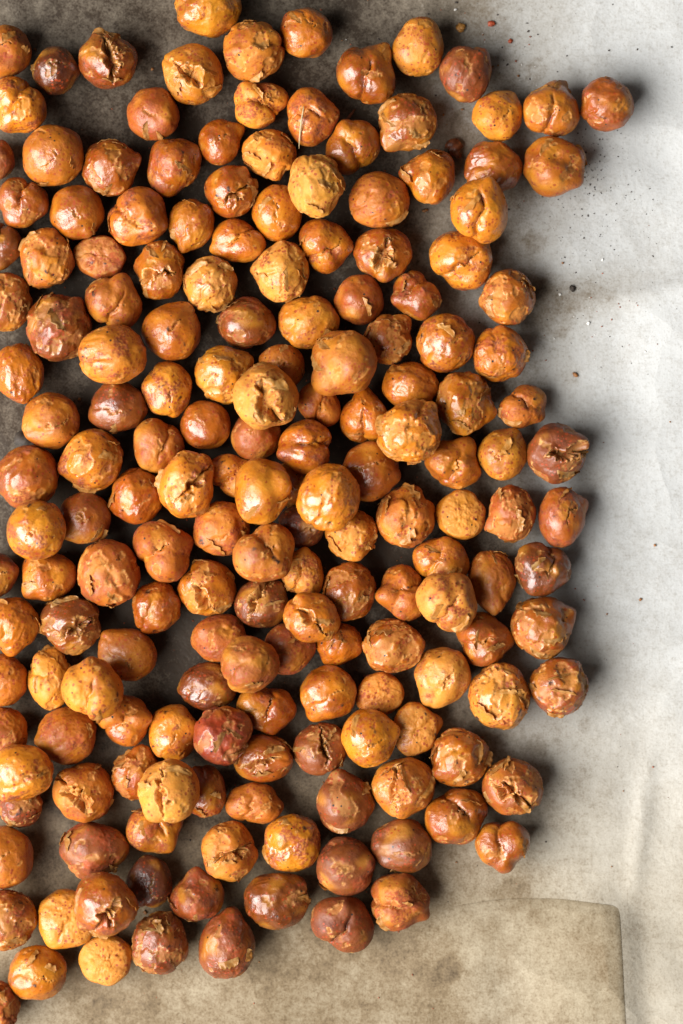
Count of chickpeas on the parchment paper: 177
